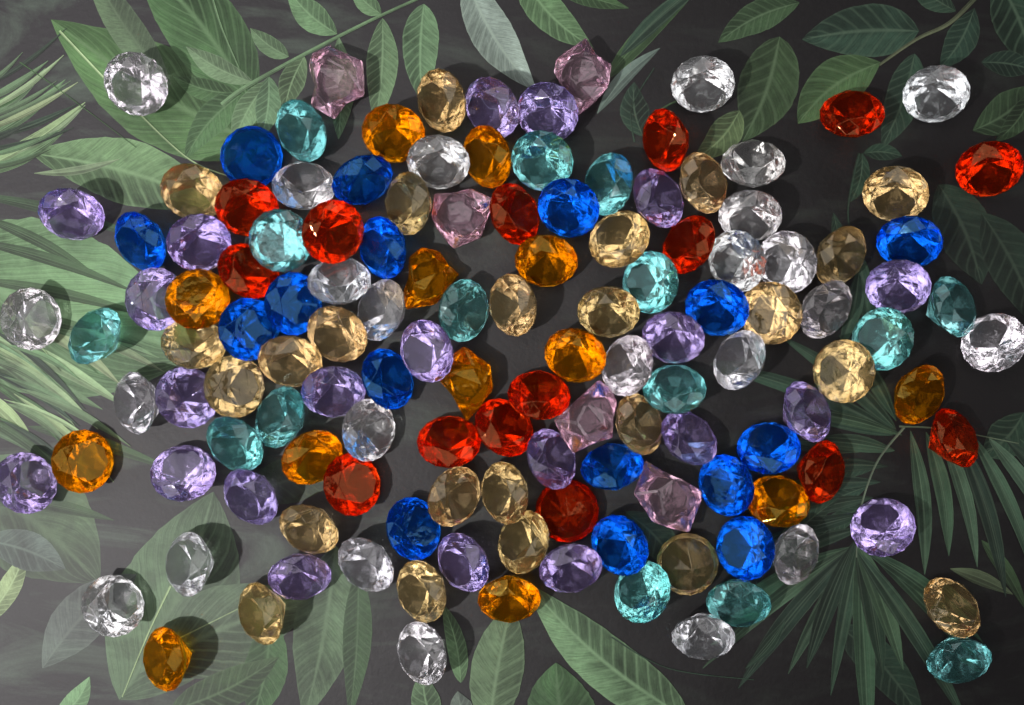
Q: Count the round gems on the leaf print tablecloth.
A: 126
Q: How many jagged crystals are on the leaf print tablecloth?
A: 7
